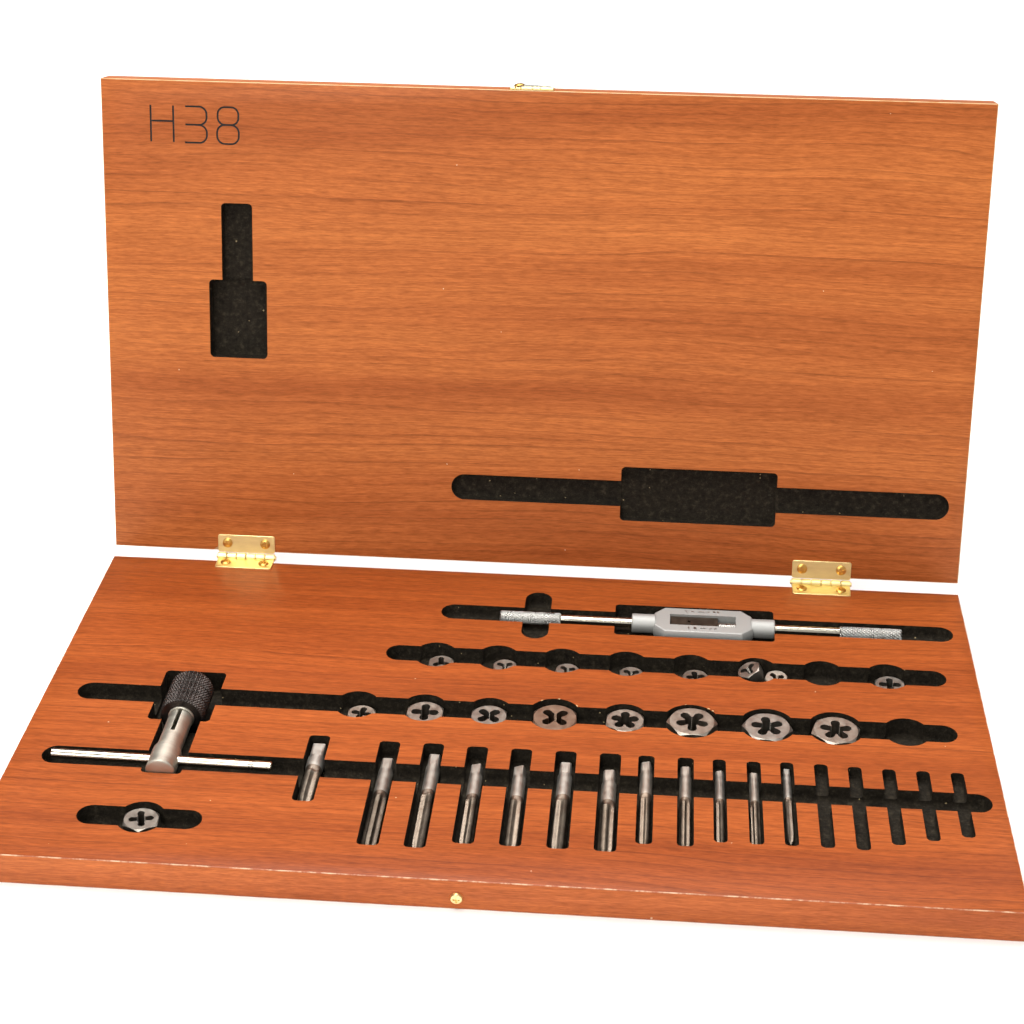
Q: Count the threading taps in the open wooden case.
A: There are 12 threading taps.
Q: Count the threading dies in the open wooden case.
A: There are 17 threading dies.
